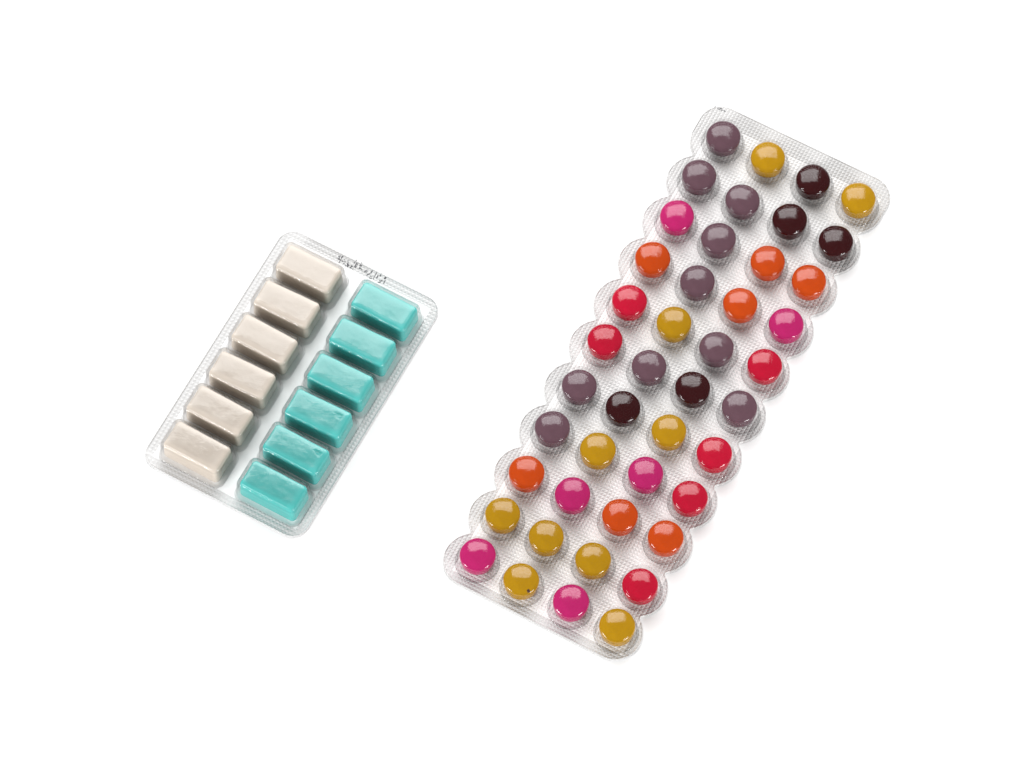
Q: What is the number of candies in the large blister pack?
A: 44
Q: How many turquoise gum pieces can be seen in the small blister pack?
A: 6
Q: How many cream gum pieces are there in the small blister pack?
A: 6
